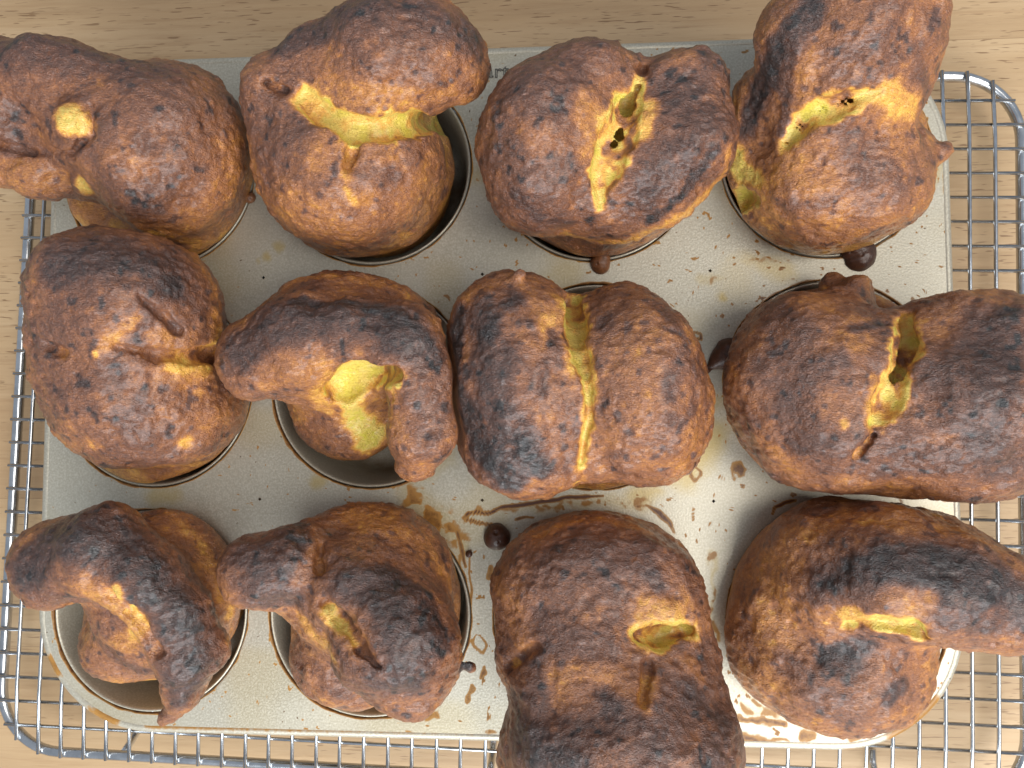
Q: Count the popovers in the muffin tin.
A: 12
